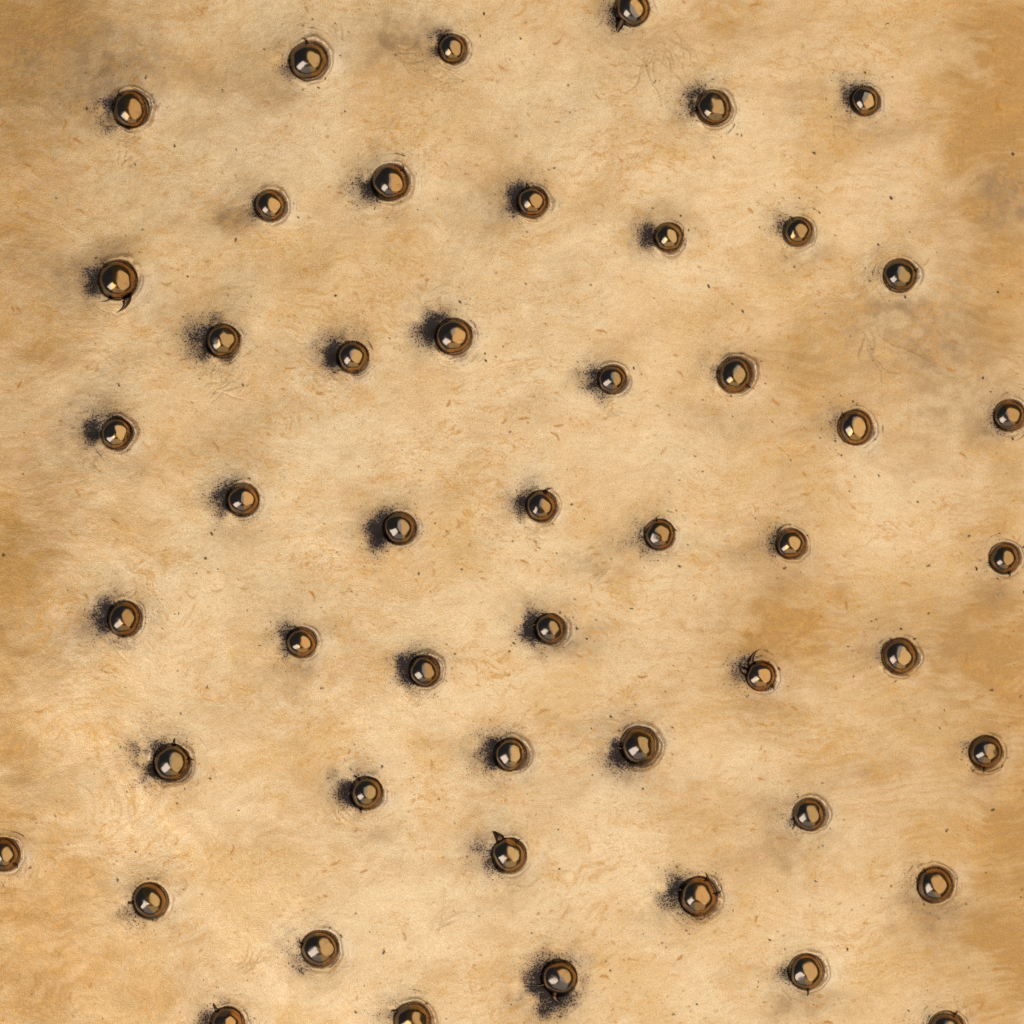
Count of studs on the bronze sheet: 50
